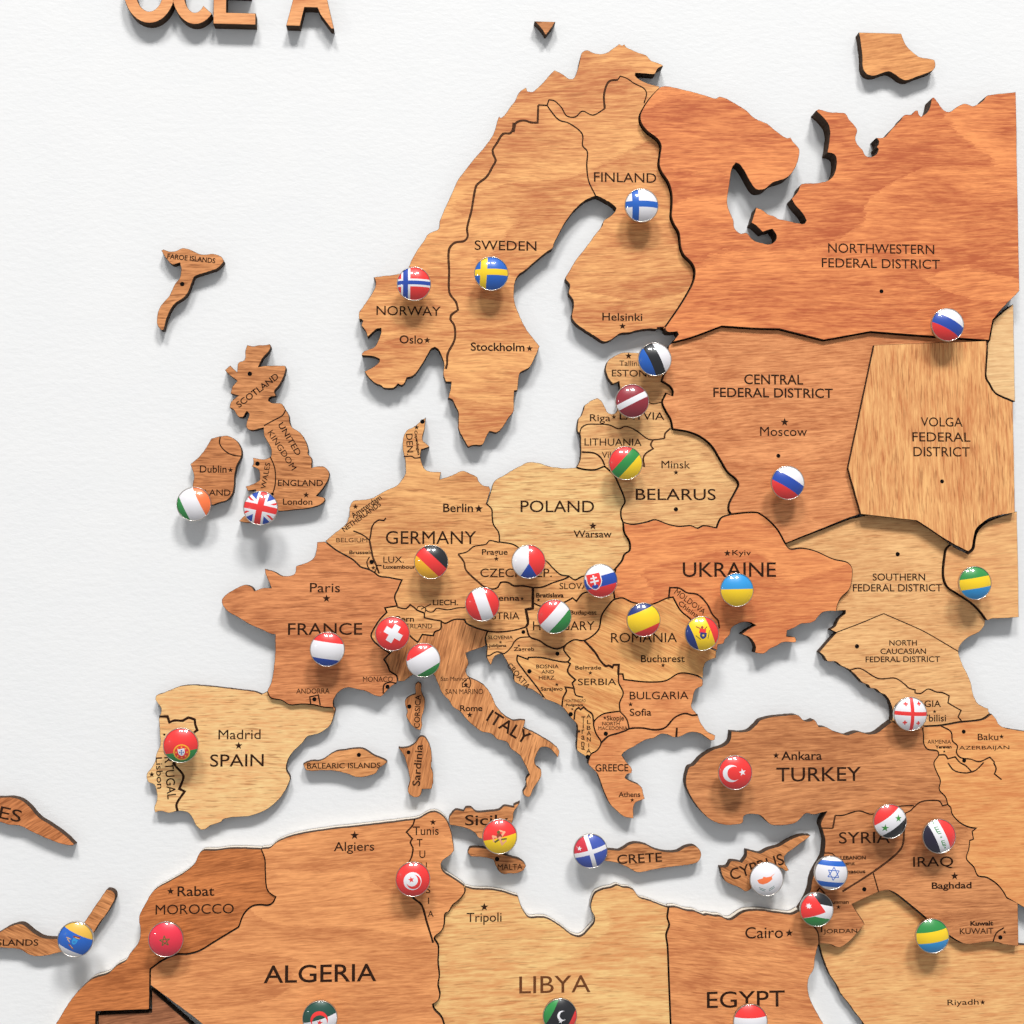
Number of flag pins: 39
